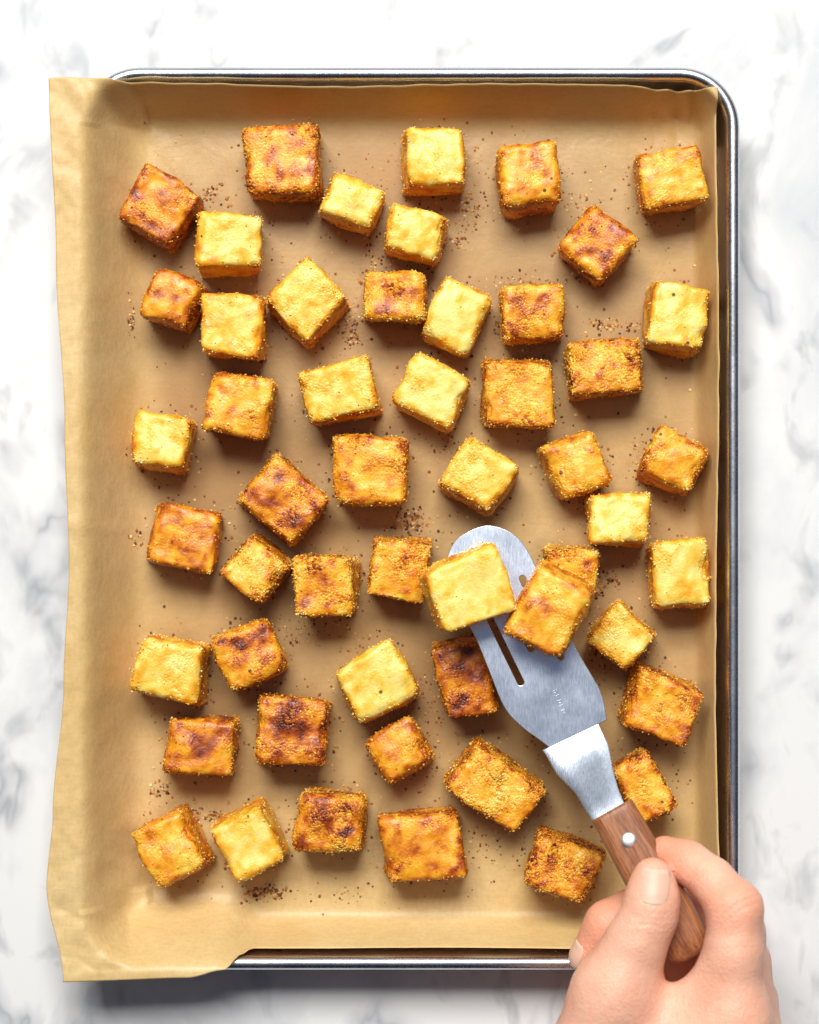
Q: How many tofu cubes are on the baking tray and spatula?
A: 52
